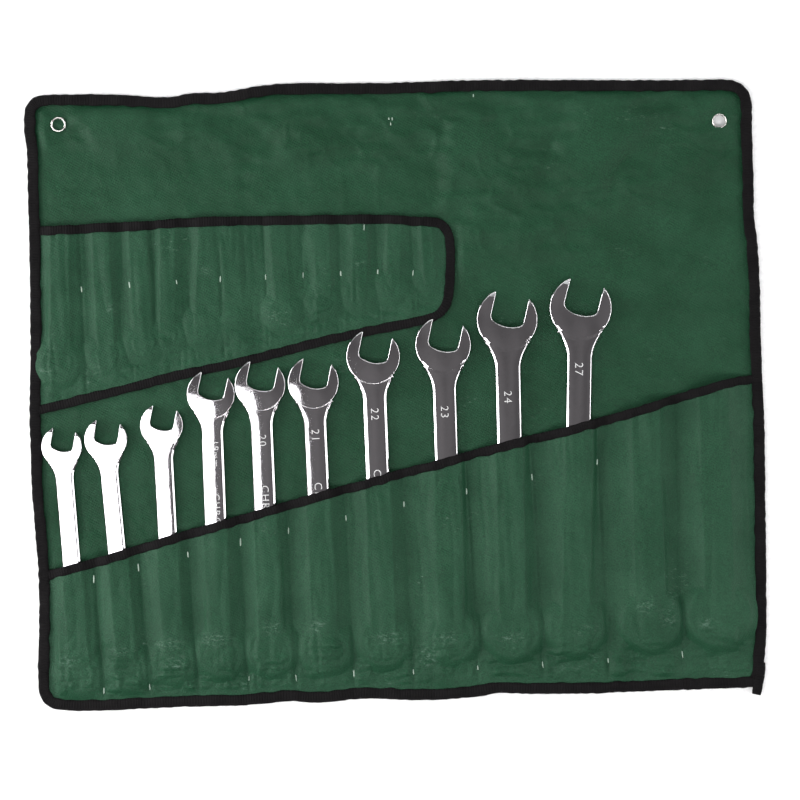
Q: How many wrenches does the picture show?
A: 10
